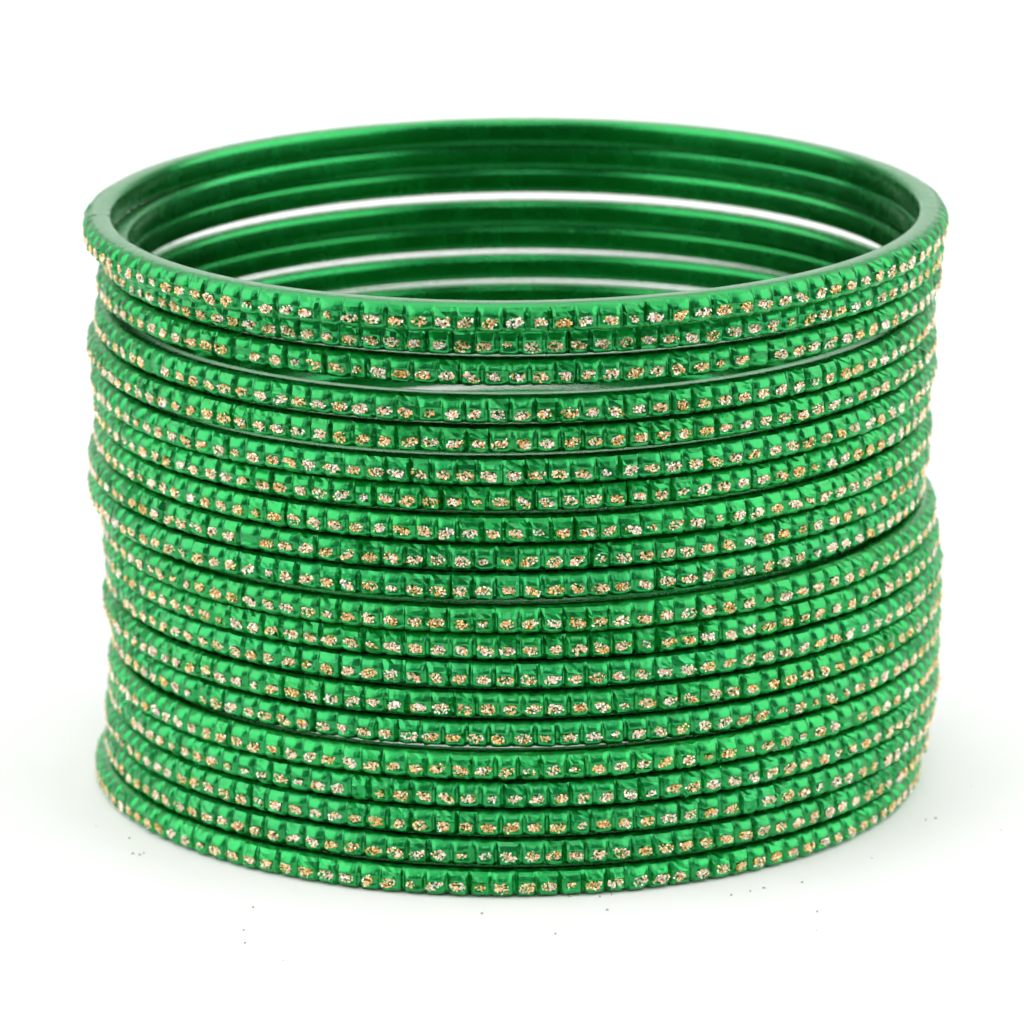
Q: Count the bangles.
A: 20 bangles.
